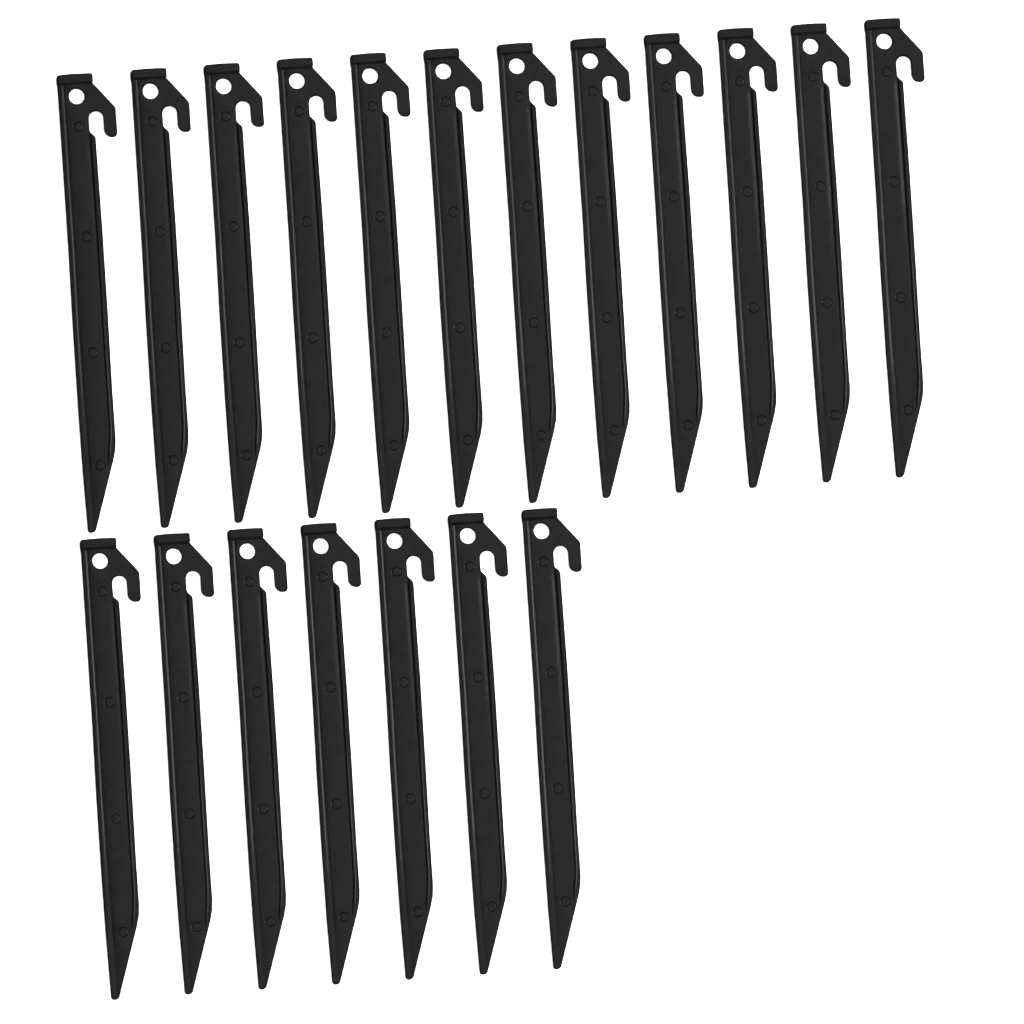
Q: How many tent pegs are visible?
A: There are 19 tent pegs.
